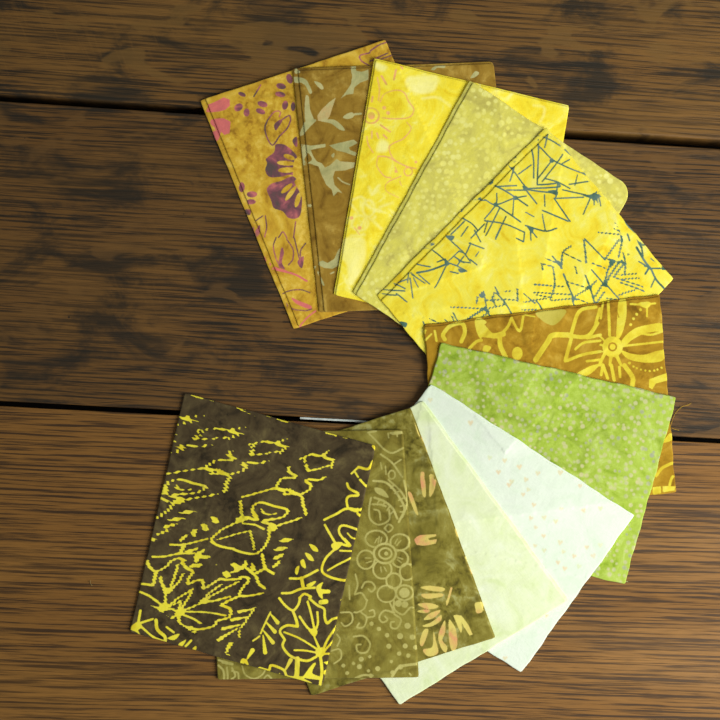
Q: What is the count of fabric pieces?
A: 12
